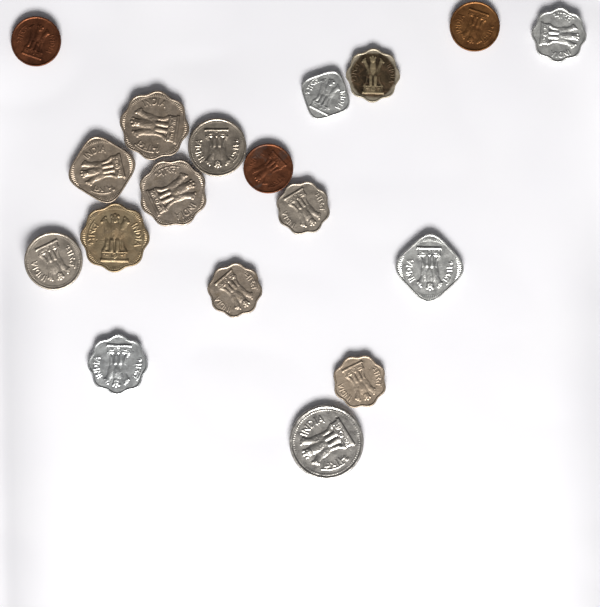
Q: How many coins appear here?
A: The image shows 18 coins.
